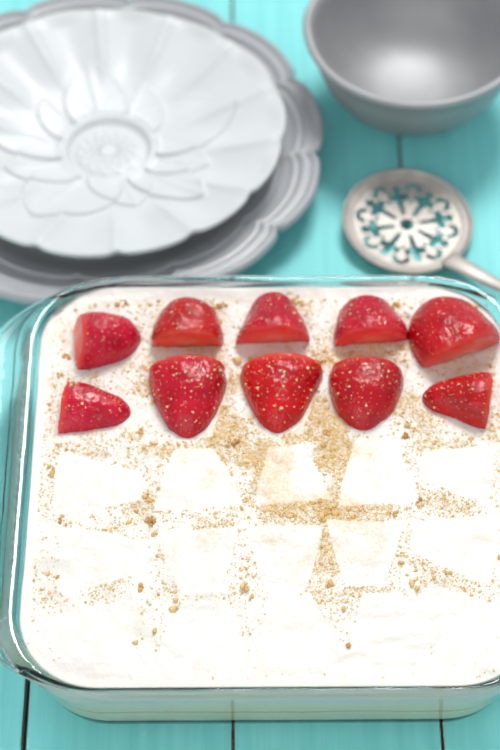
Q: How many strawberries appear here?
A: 10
